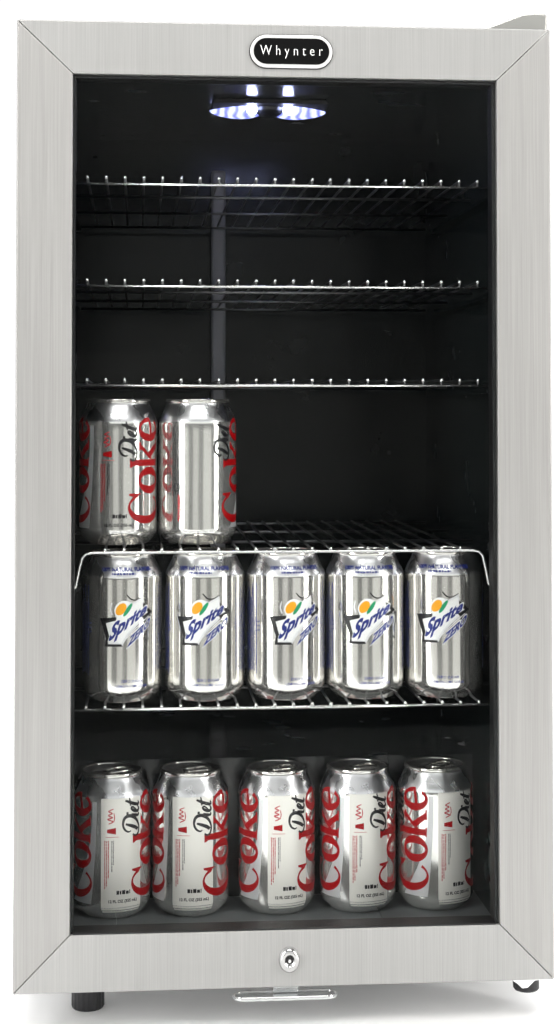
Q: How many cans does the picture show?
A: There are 12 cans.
